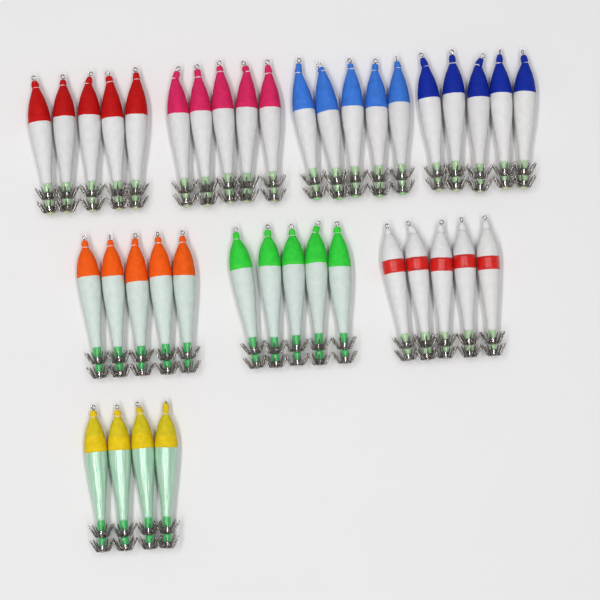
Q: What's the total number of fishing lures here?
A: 39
